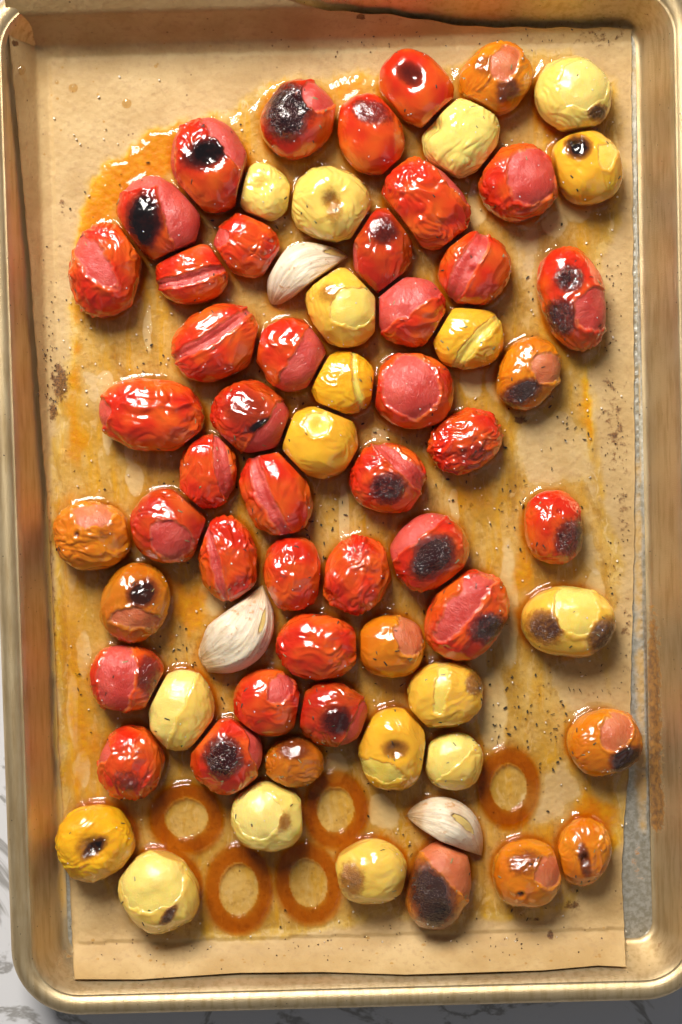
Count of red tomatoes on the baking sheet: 36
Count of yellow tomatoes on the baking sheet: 18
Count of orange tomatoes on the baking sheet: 10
